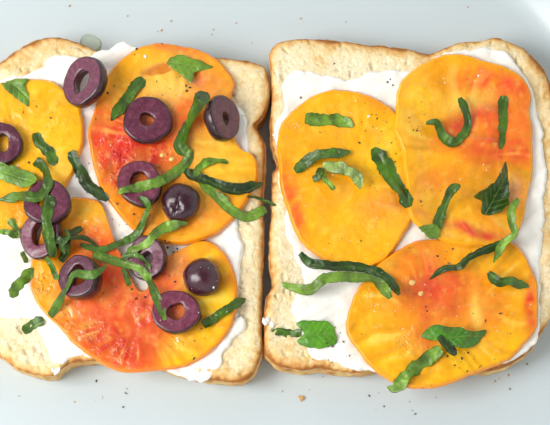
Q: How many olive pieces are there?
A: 12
